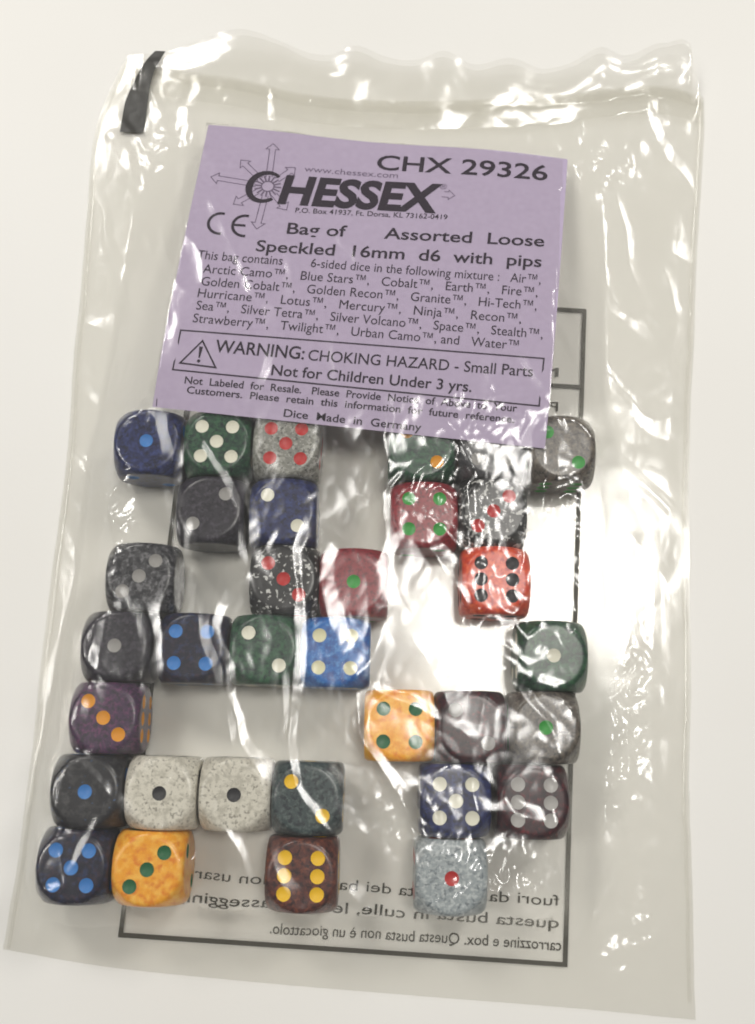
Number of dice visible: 33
